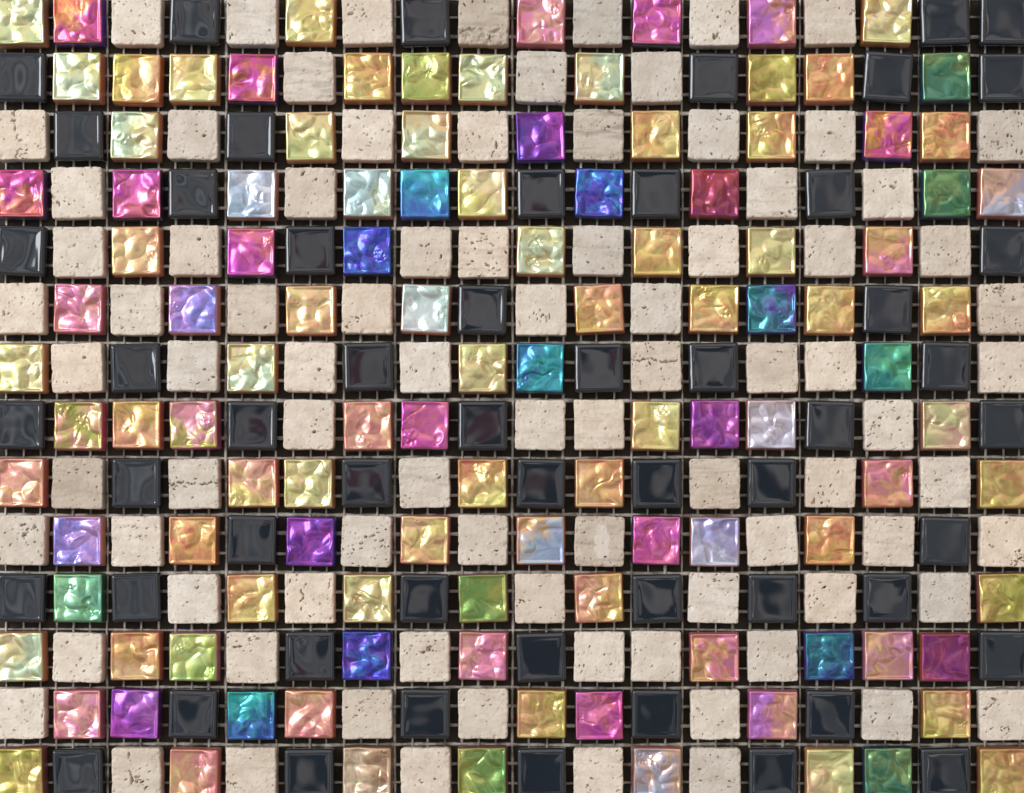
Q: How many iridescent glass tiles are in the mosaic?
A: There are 112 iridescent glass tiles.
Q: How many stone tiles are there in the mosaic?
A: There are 86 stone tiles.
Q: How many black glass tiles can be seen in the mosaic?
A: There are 54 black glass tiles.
